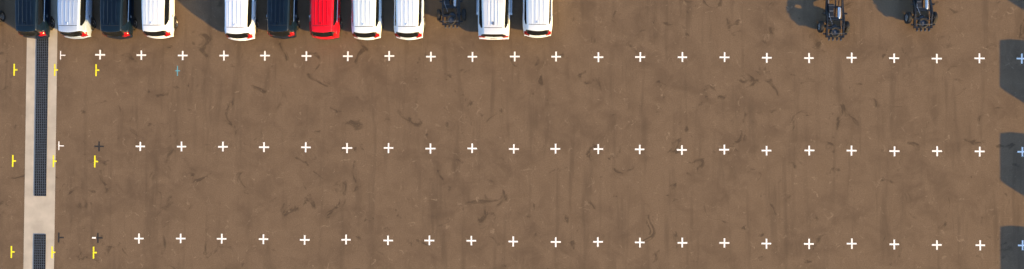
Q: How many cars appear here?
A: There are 11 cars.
